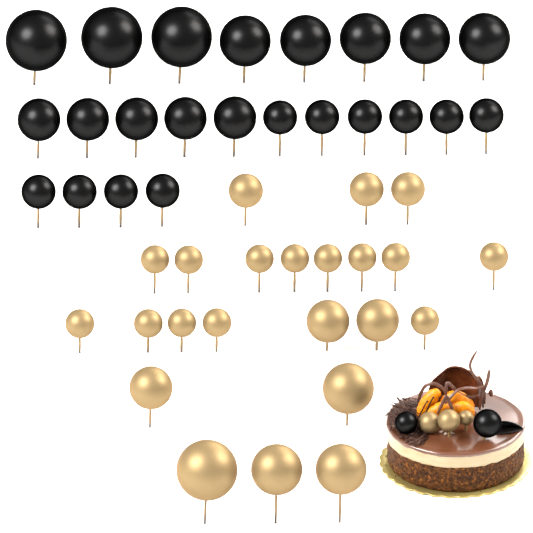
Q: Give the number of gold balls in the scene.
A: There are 26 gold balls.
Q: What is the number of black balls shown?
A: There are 25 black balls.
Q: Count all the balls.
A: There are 51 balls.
